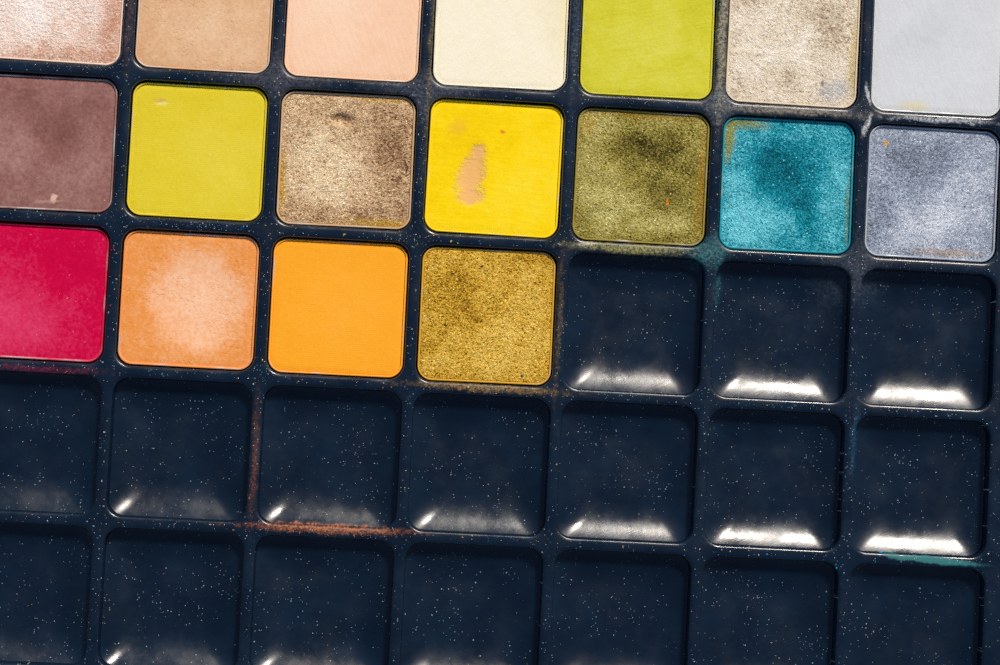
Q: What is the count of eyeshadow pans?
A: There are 18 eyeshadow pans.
